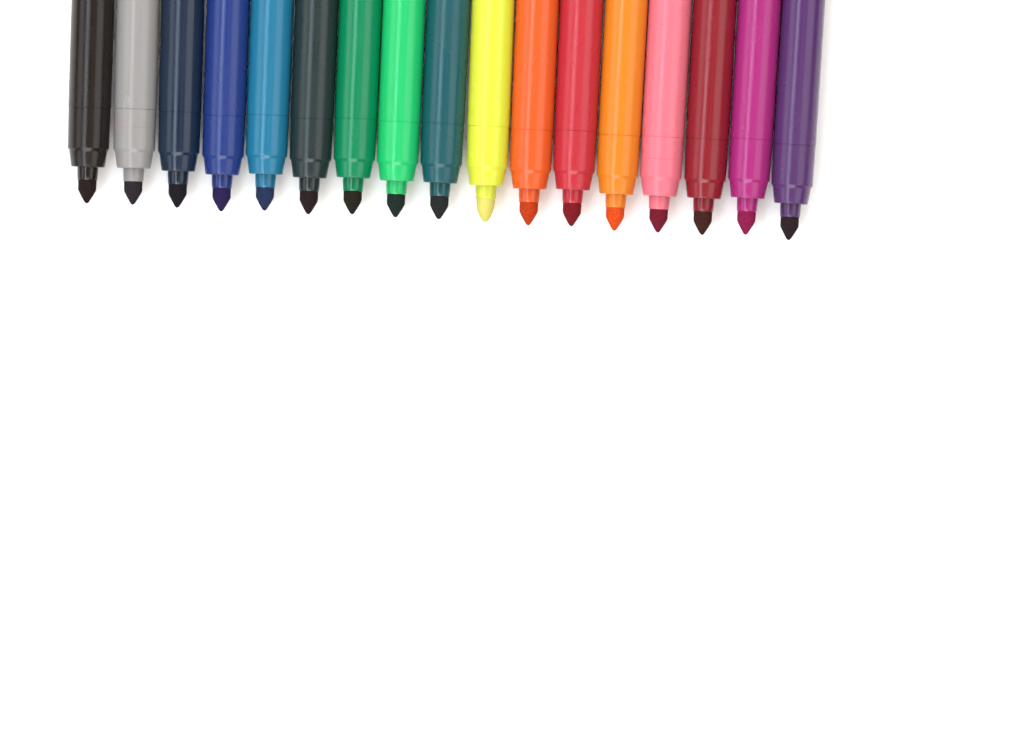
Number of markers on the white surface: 17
